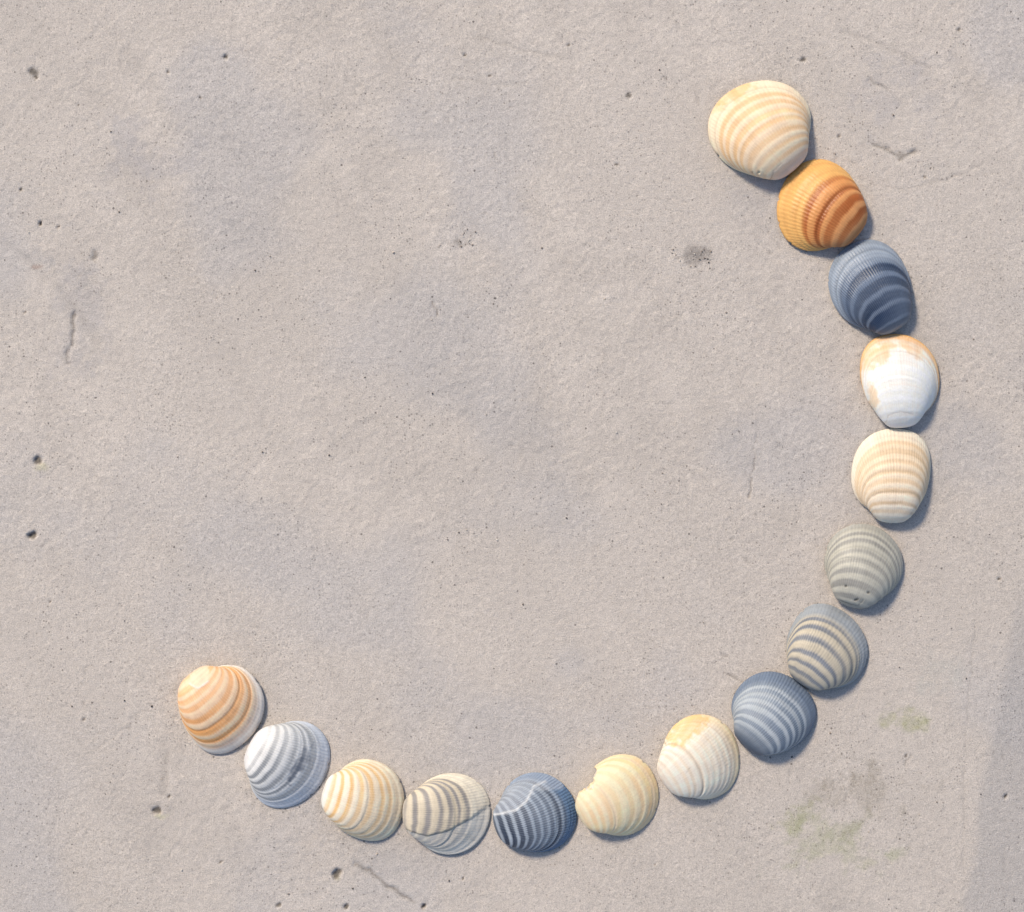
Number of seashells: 15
